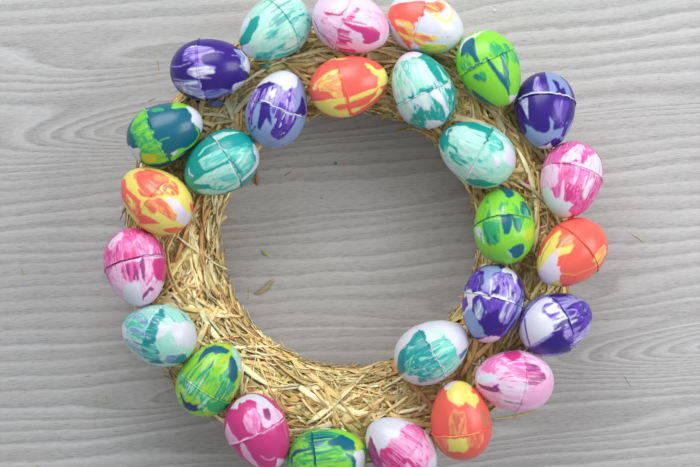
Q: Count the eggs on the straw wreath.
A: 27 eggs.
